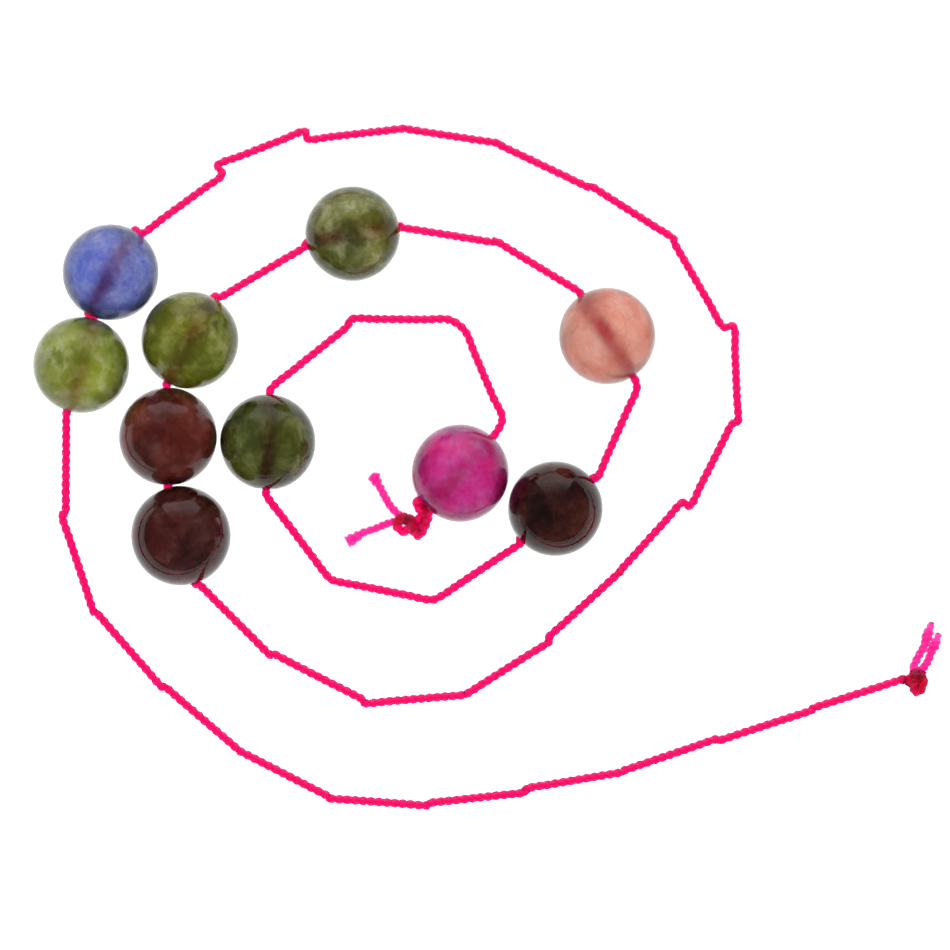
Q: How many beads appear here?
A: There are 10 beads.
